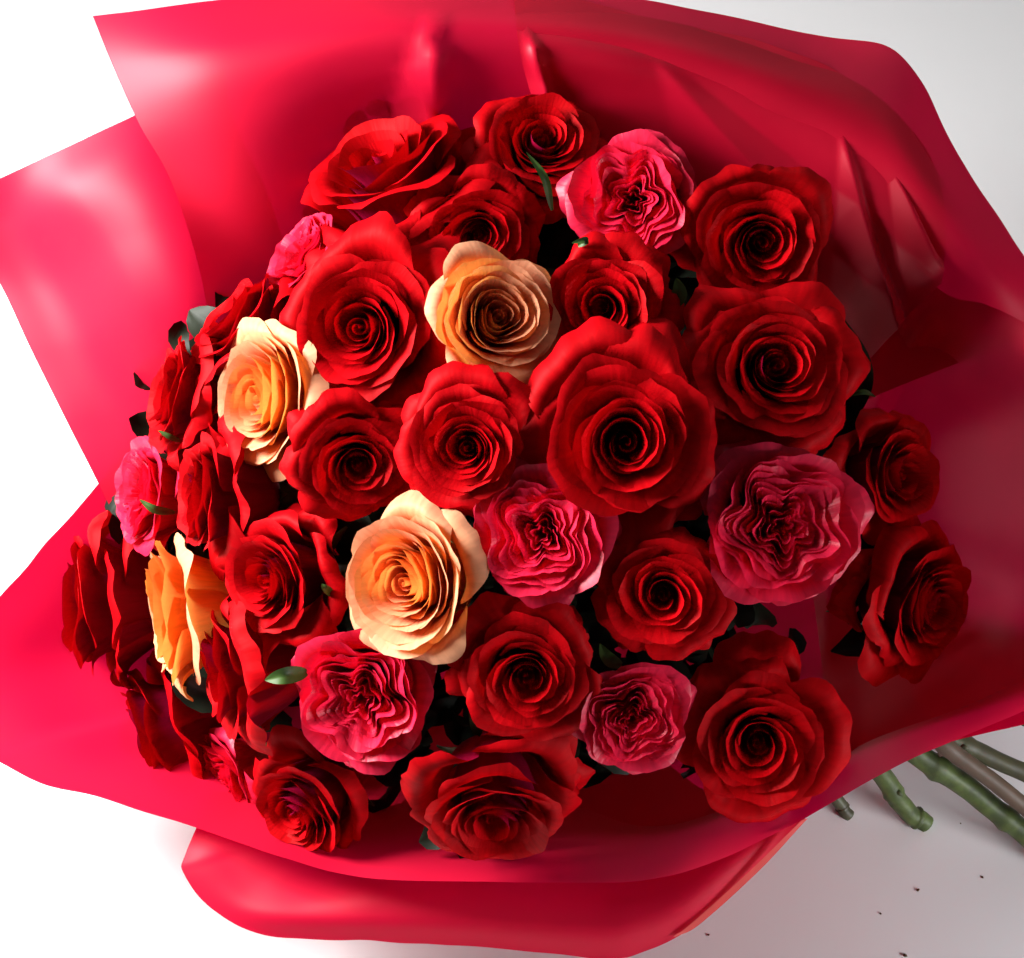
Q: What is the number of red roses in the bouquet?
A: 24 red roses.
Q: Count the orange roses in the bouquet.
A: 4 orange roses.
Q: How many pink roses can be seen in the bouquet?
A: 8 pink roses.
